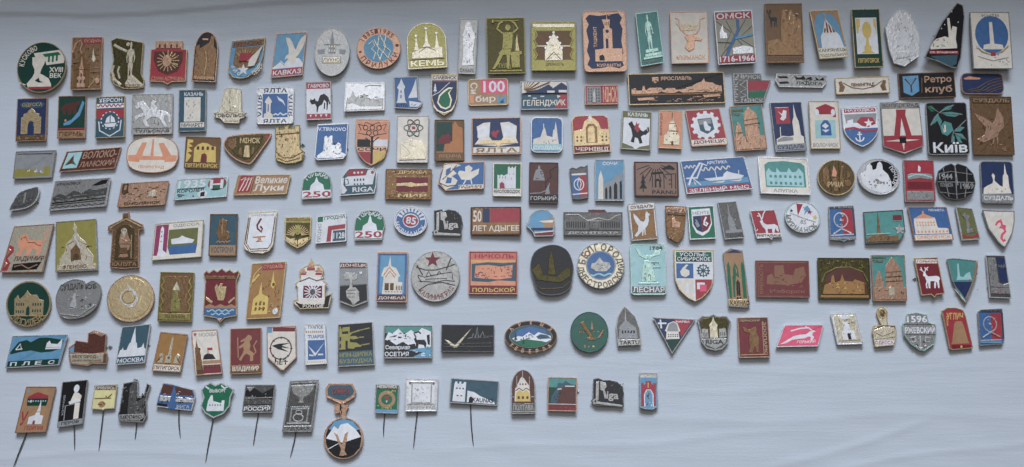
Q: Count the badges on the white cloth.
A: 173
